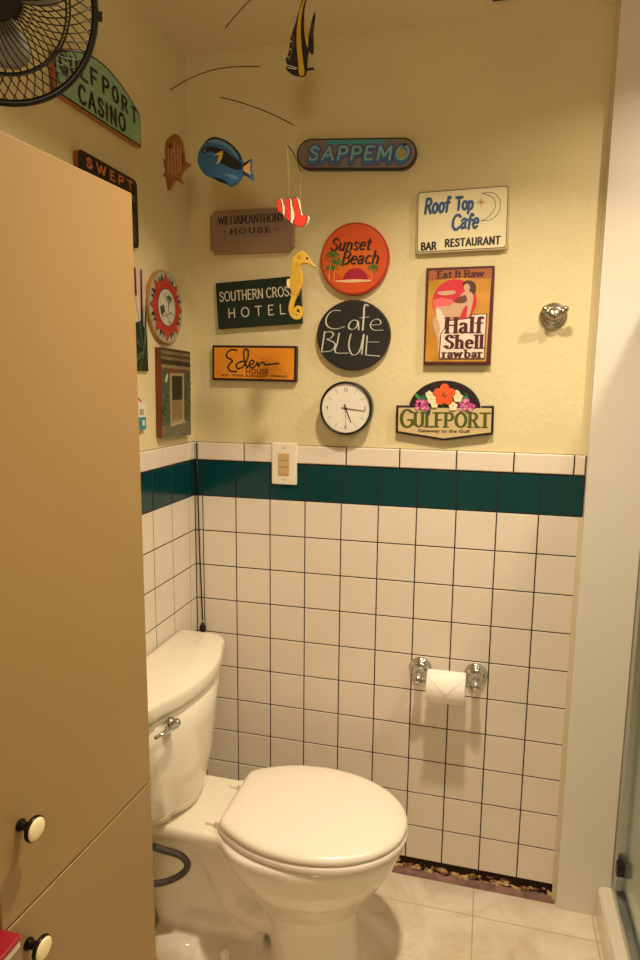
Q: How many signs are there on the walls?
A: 12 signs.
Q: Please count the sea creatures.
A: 5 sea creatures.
